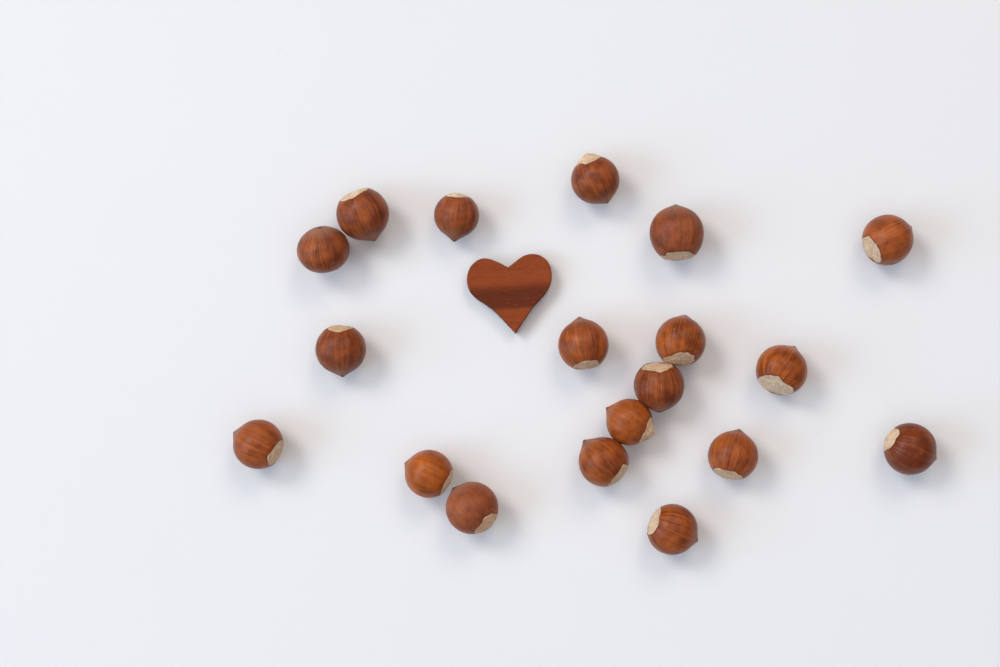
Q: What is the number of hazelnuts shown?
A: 19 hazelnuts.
